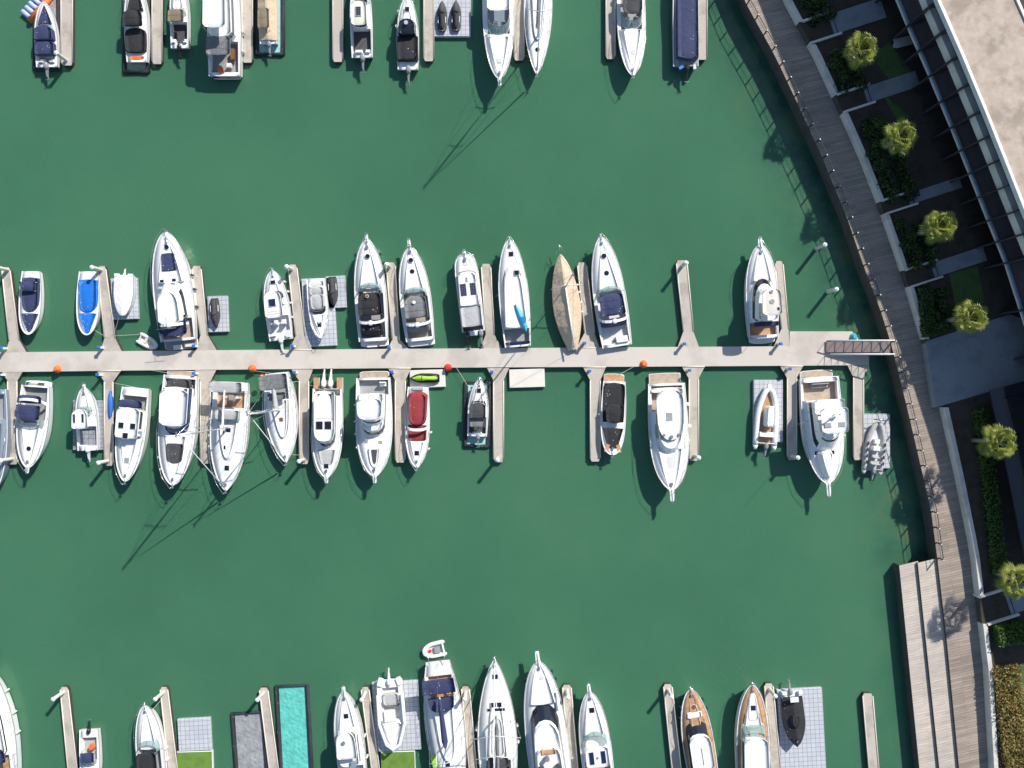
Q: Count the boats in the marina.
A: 54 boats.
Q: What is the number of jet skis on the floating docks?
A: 5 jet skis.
